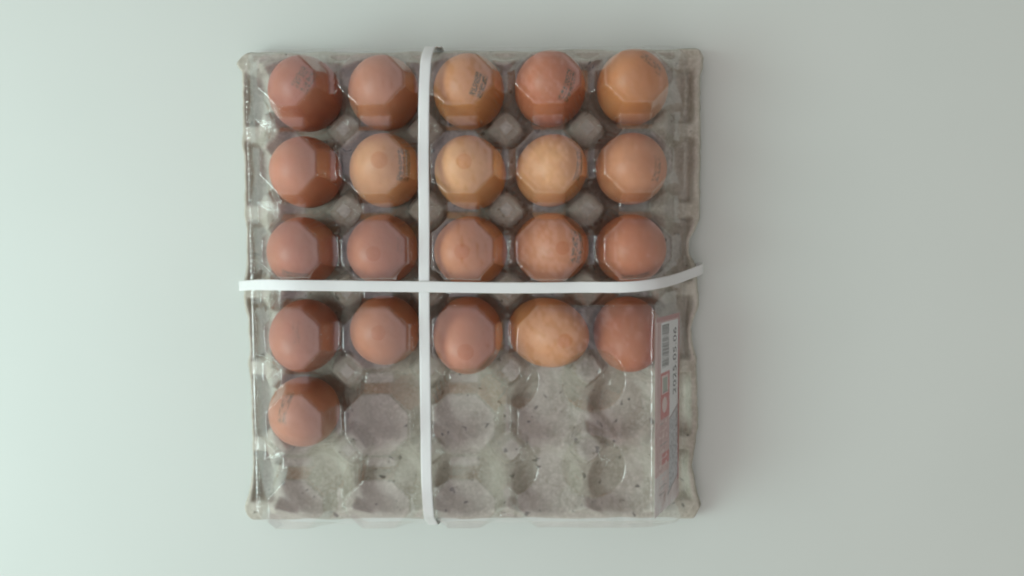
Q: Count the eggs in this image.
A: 21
